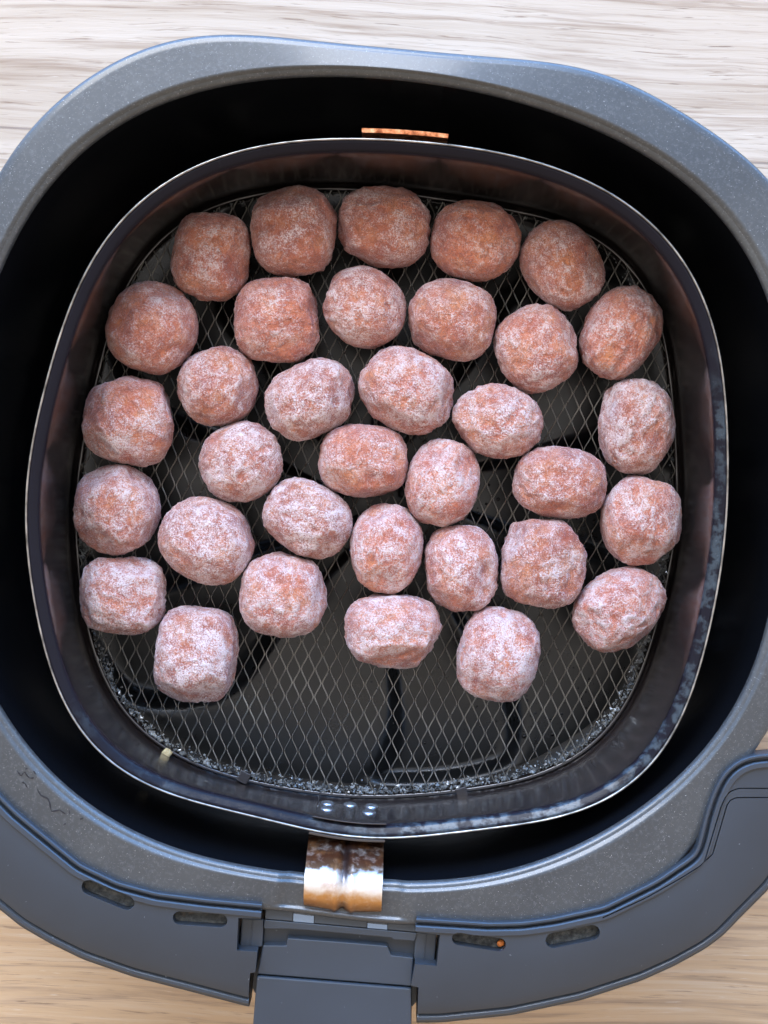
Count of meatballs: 34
